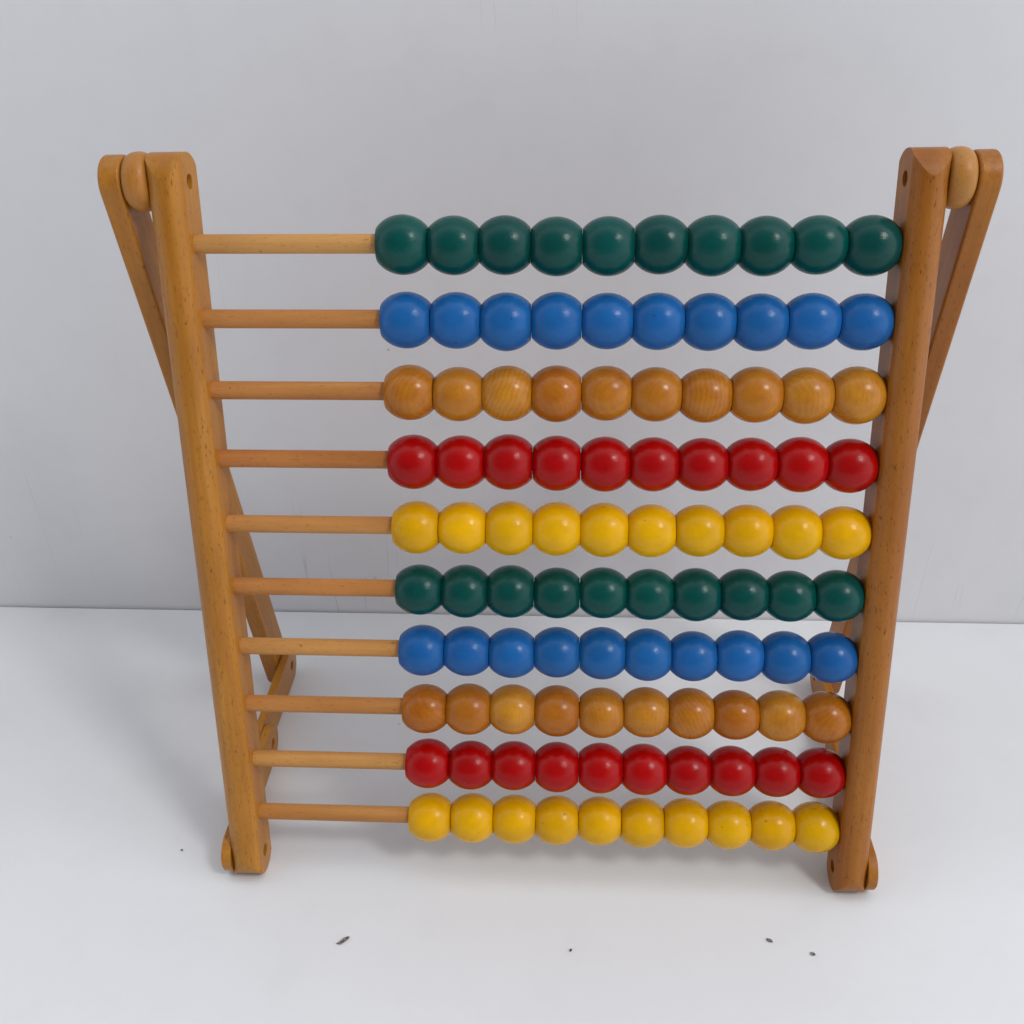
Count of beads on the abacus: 100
